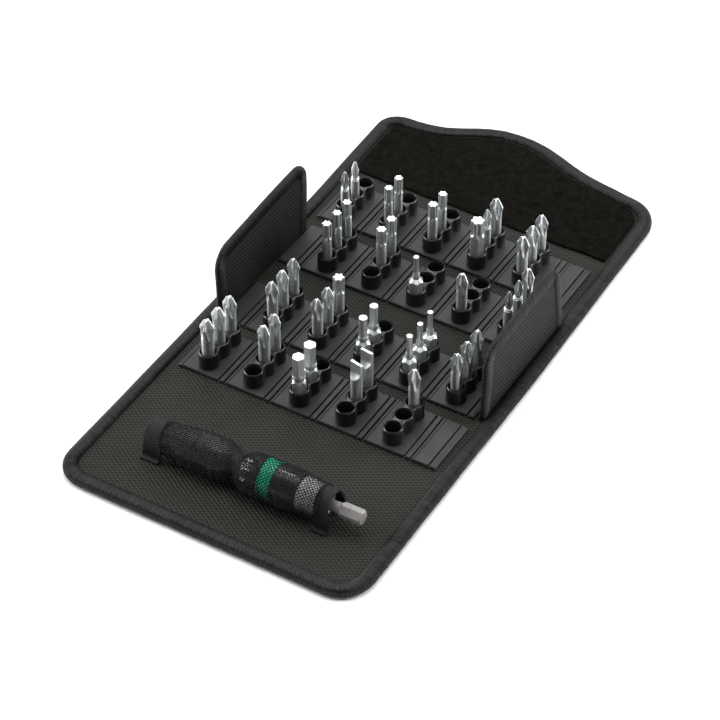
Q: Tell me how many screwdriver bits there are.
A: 46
